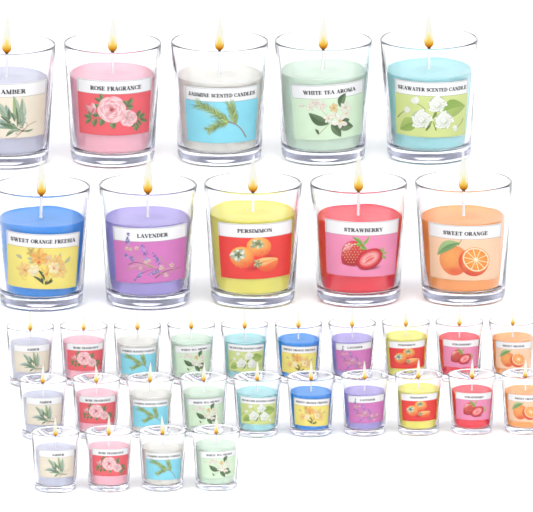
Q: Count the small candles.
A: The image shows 24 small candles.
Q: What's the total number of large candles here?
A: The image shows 10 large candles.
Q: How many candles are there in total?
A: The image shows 34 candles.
